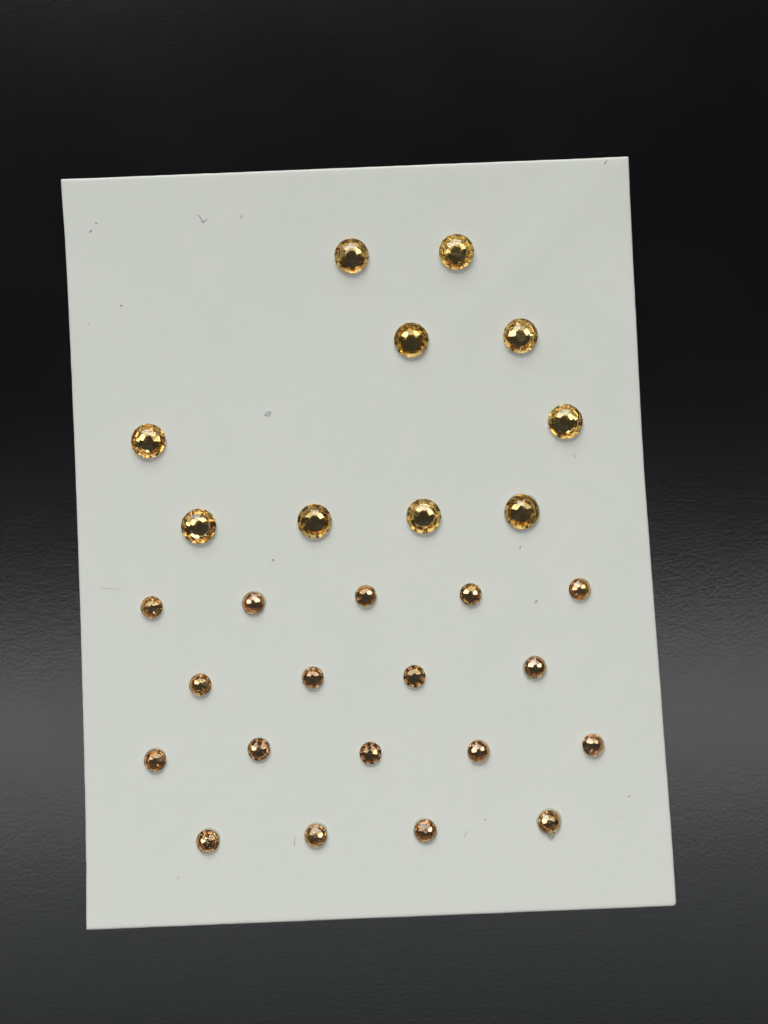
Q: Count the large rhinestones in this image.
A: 10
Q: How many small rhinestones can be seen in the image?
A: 18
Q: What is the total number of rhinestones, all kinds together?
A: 28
